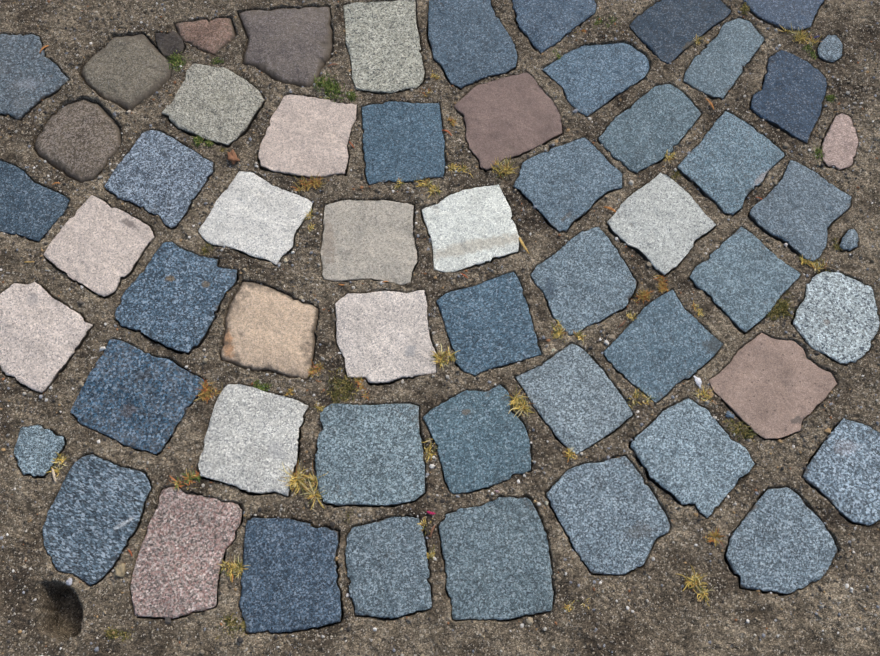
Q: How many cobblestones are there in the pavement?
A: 57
